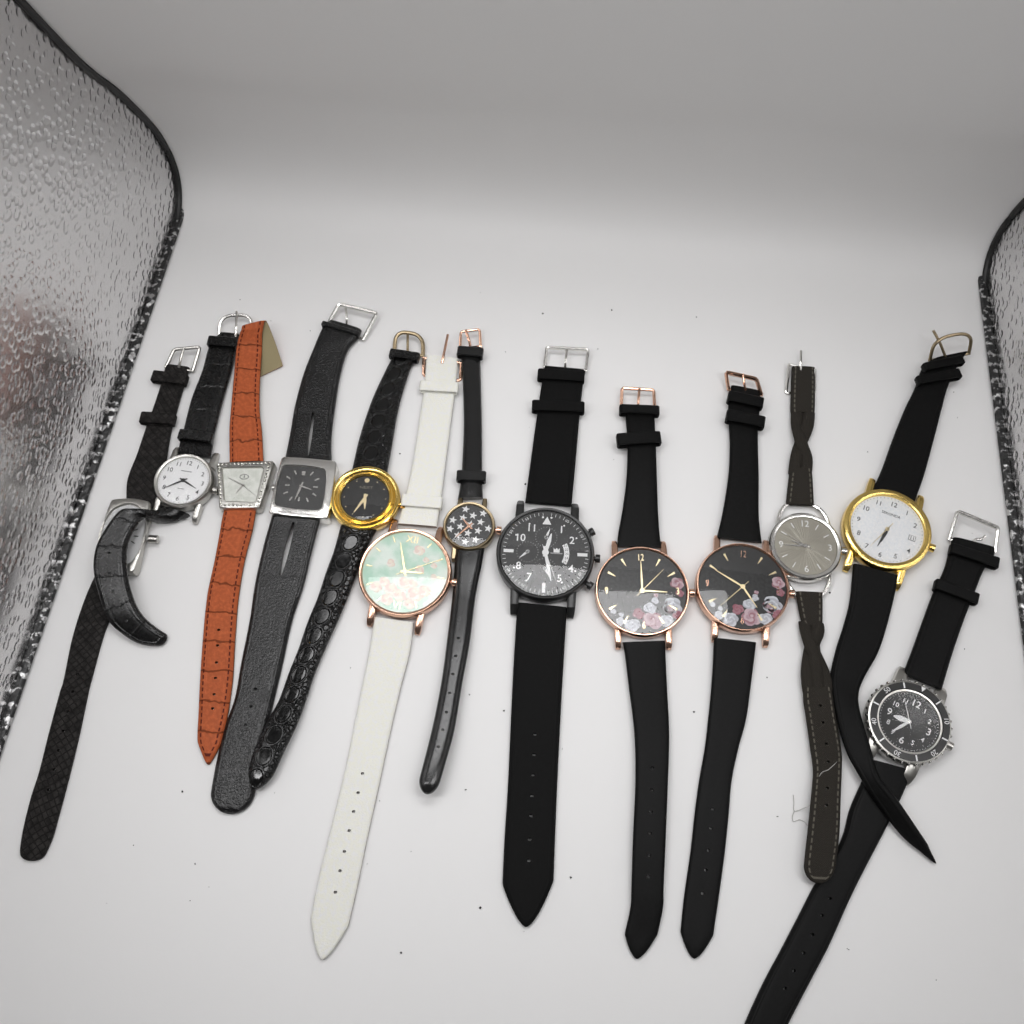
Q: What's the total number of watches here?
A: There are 13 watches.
